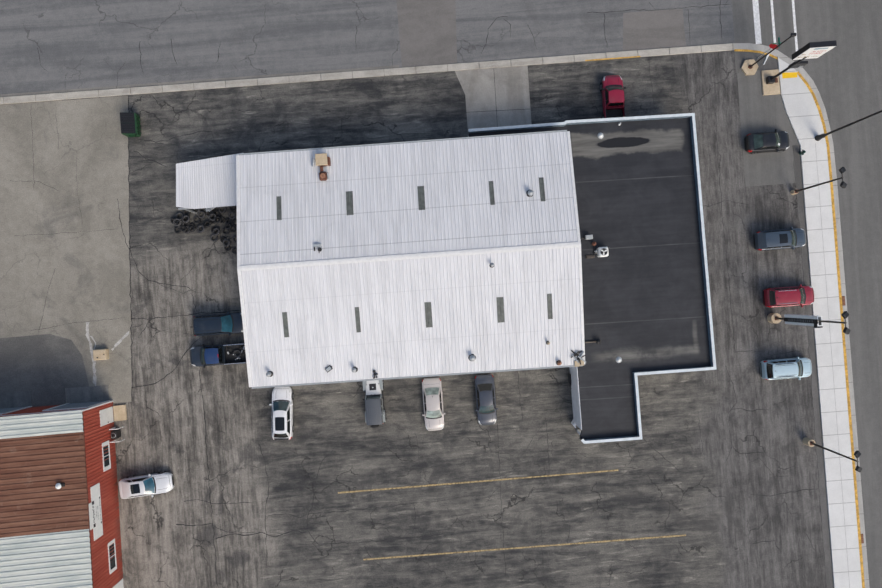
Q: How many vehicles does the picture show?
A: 12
